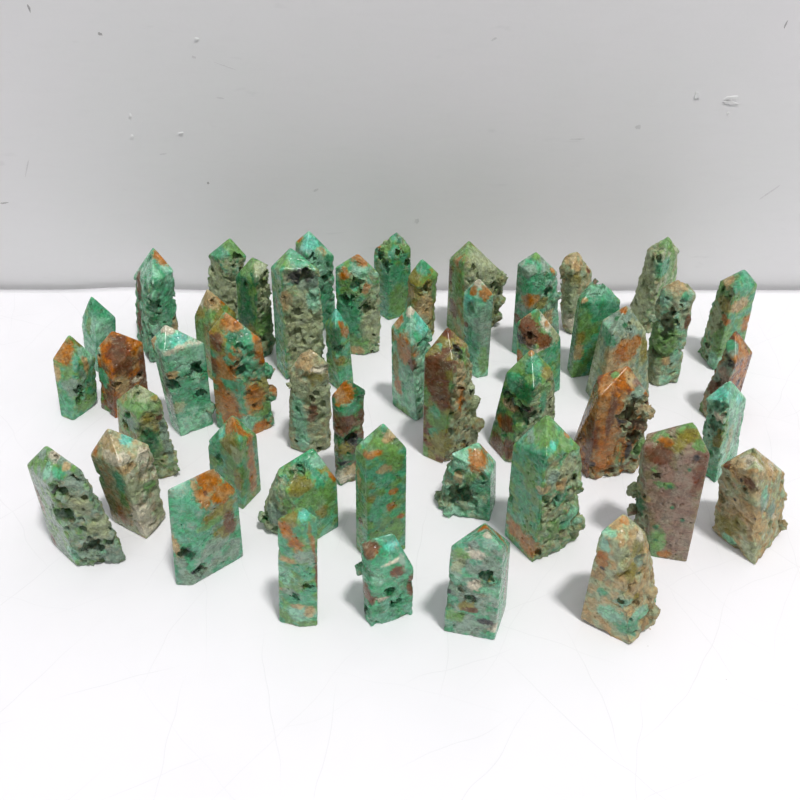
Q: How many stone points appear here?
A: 48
